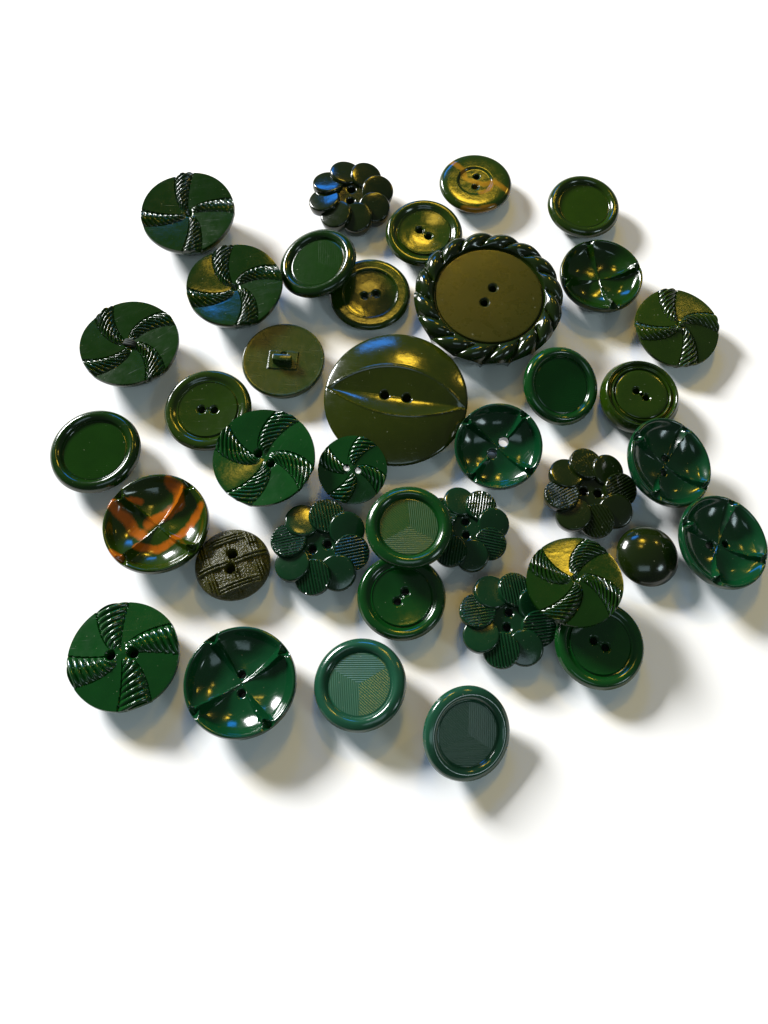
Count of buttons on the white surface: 38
